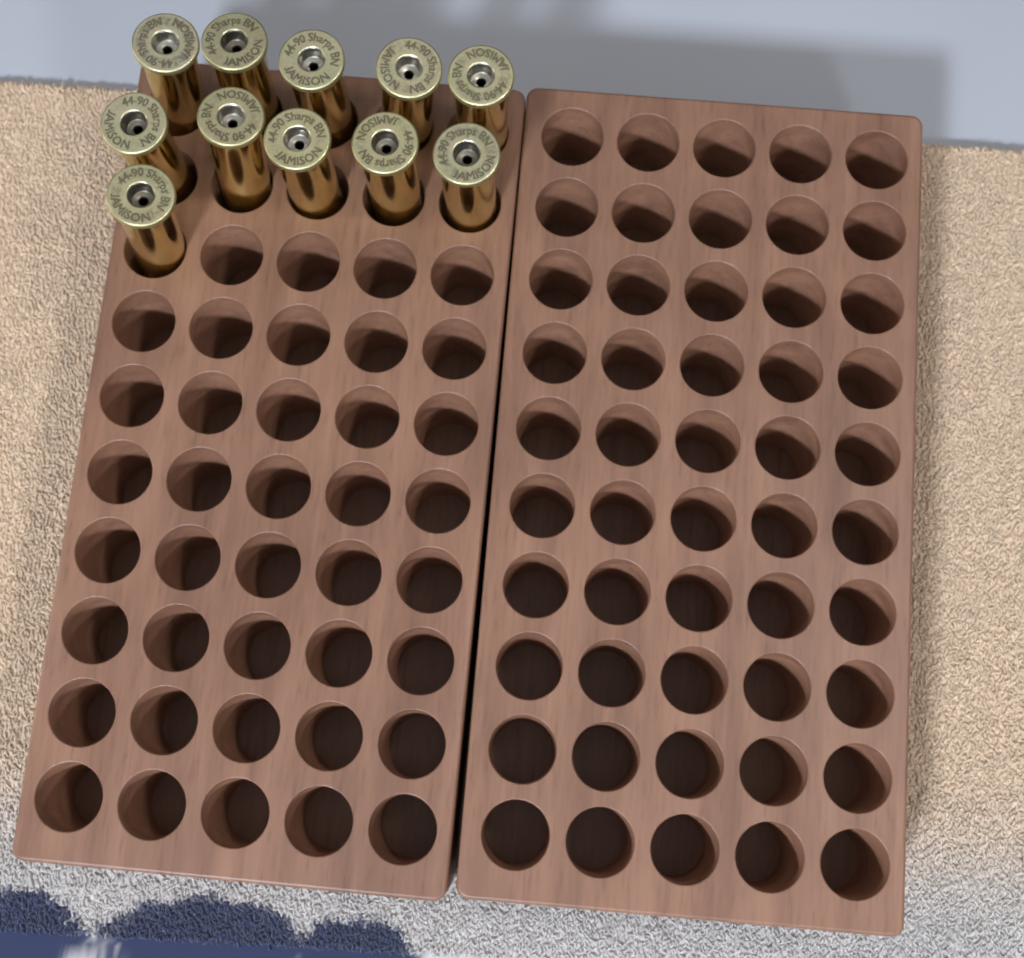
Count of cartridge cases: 11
